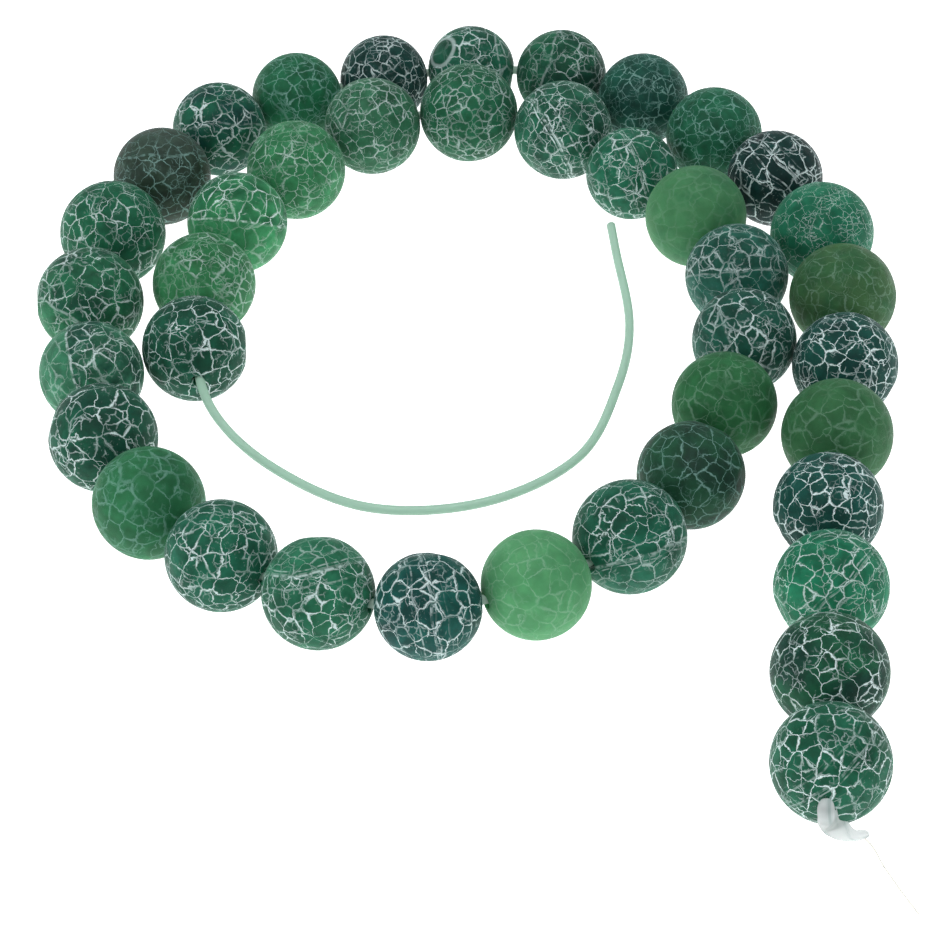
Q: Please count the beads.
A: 40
